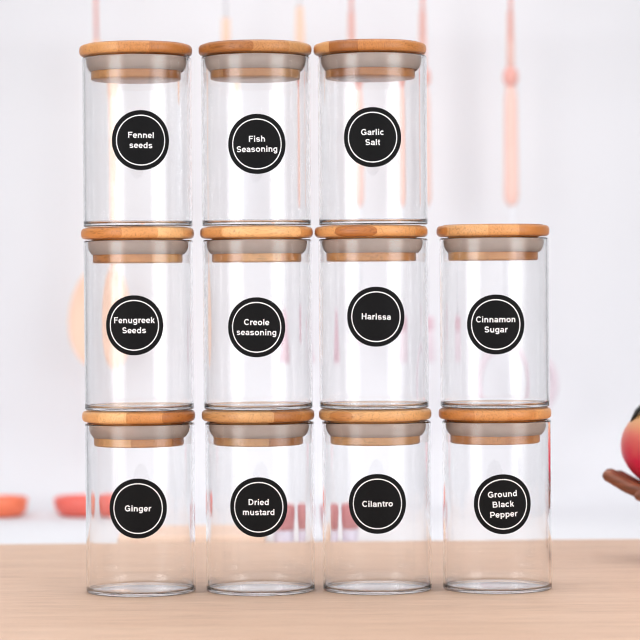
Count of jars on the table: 11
